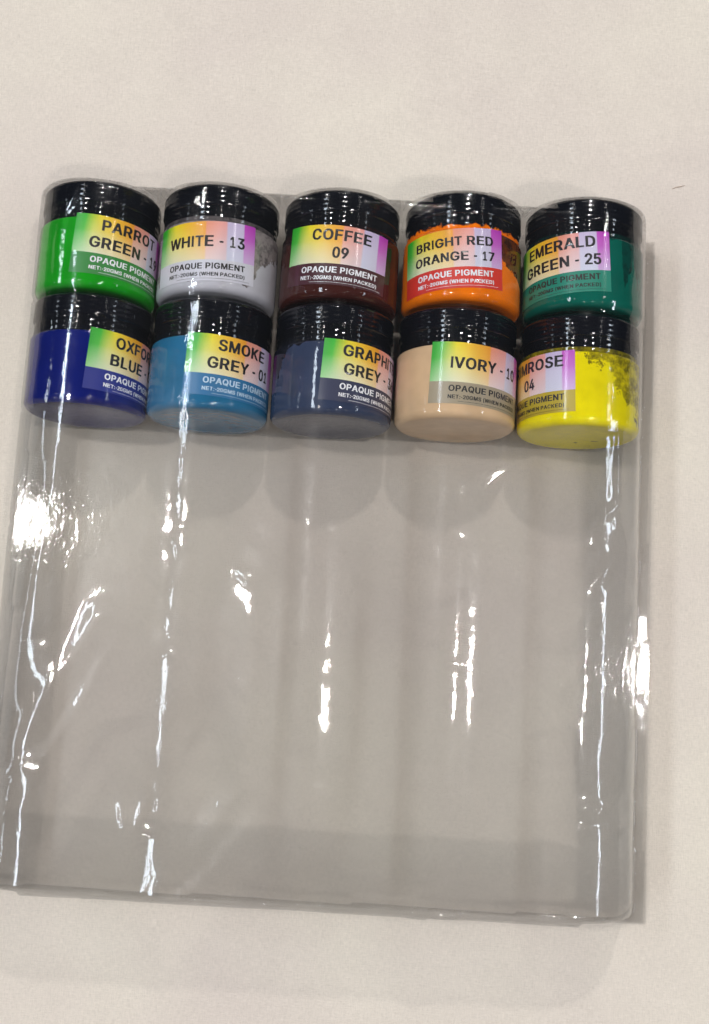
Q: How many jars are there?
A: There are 10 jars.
